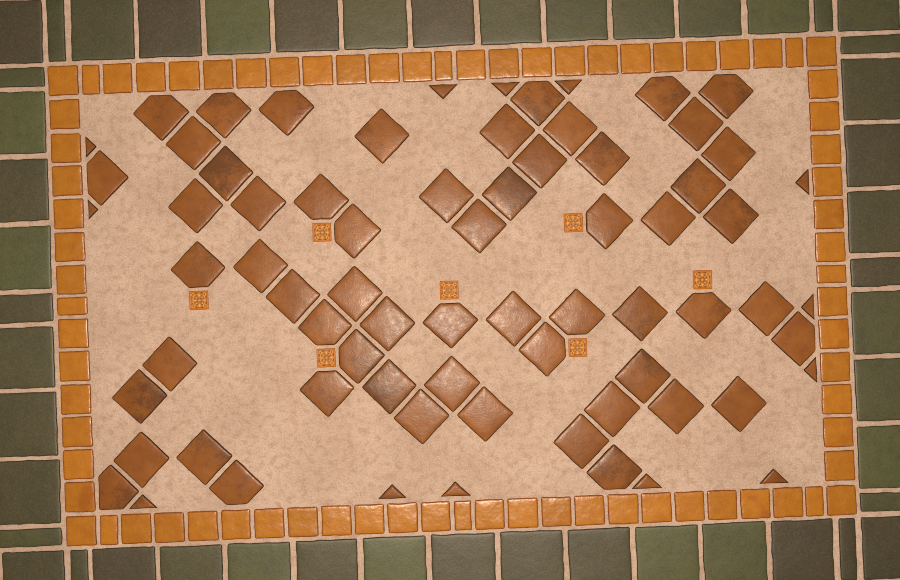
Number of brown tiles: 72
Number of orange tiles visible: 76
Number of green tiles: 48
